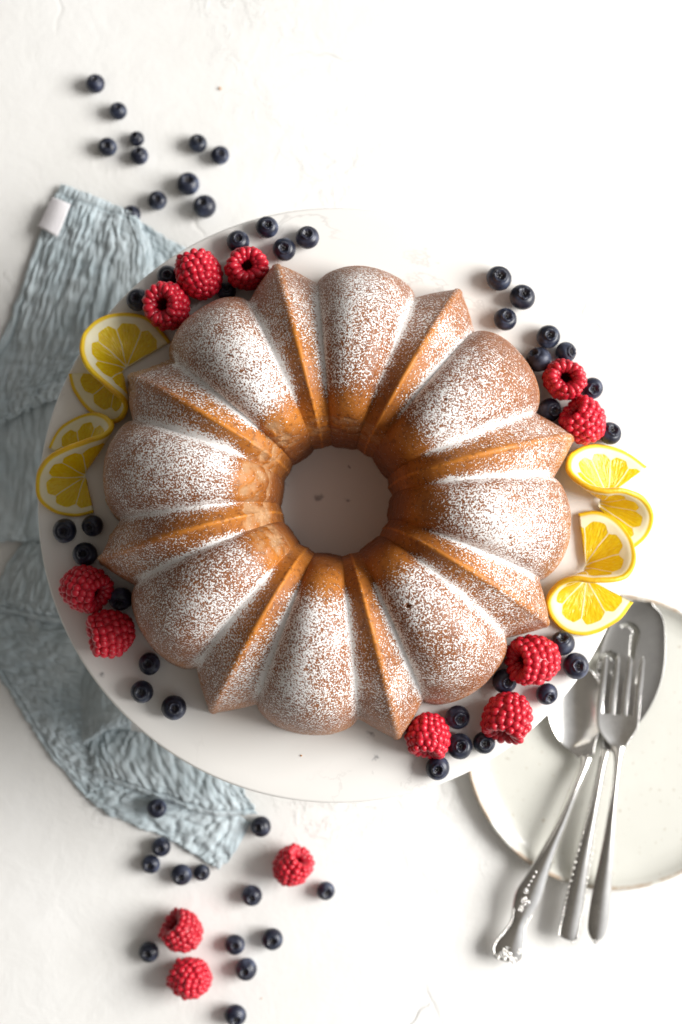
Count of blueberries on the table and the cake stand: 55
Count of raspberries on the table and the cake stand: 13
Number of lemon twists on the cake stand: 4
